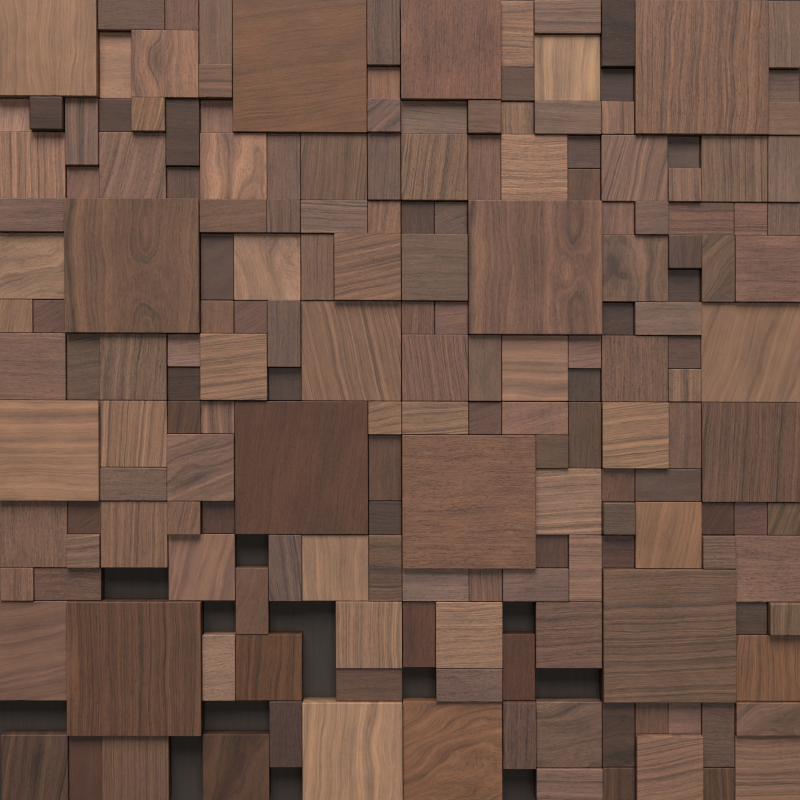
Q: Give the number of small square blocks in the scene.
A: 72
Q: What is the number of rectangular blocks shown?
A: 53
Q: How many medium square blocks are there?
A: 43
